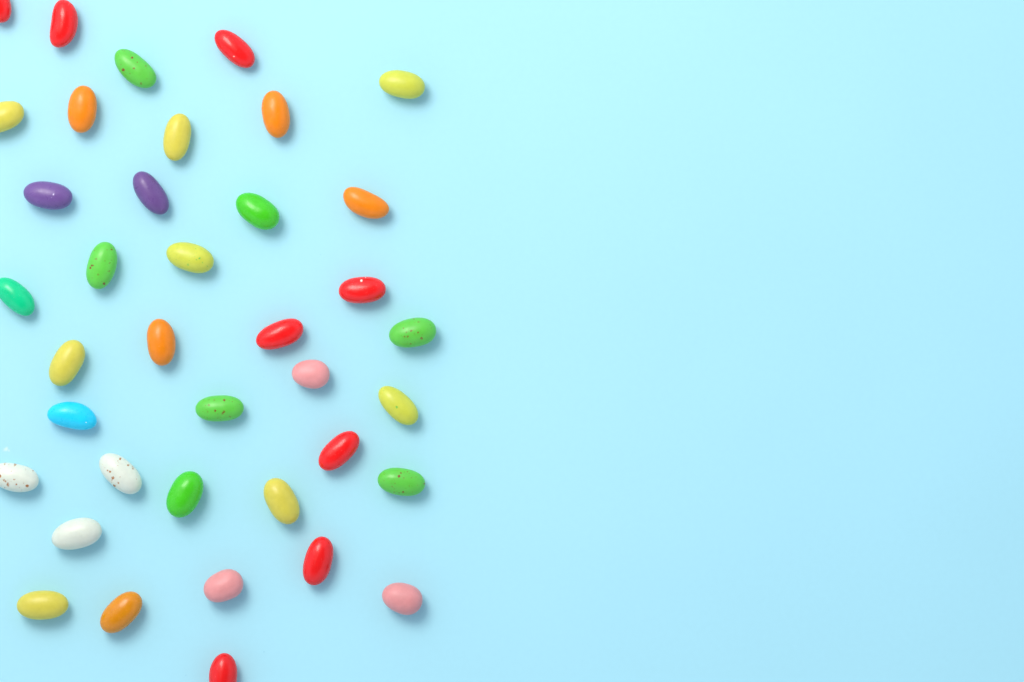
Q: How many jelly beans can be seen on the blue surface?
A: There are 38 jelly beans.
